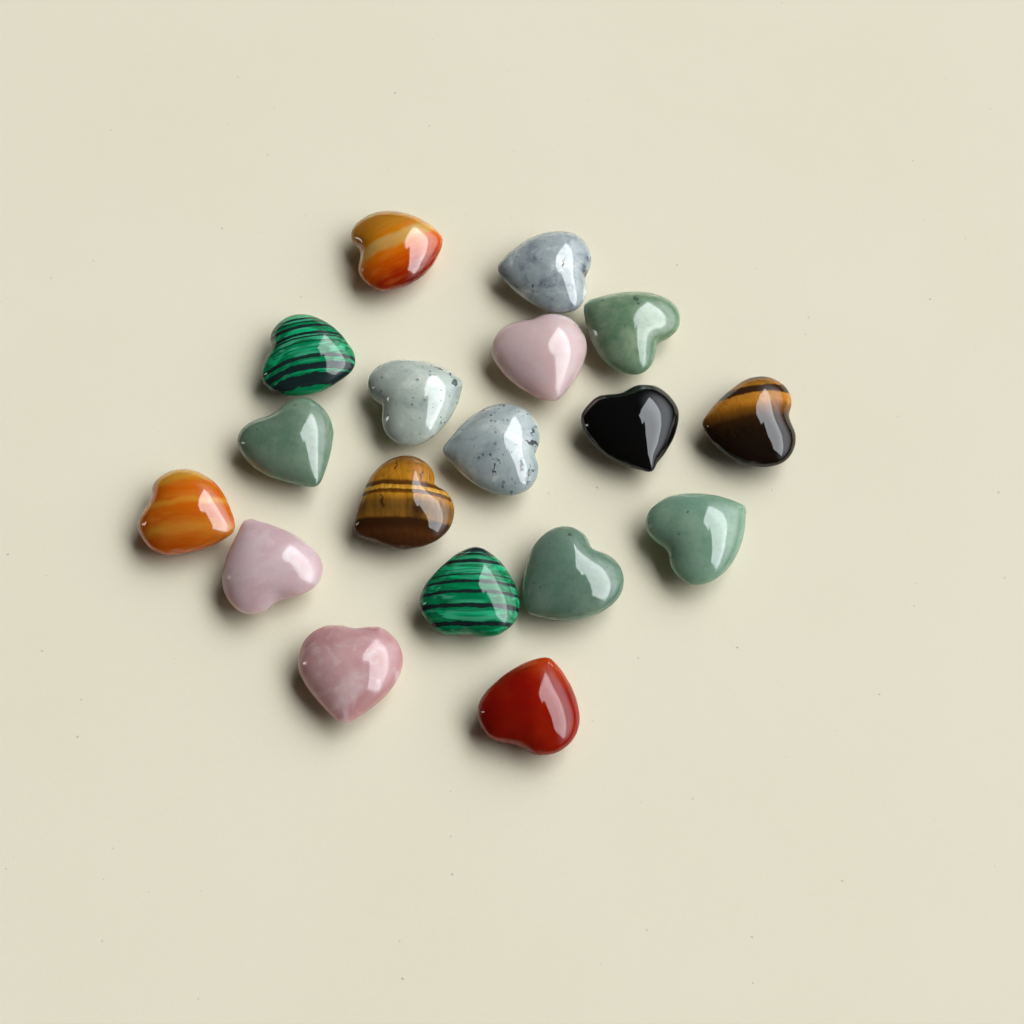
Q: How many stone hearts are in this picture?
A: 18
